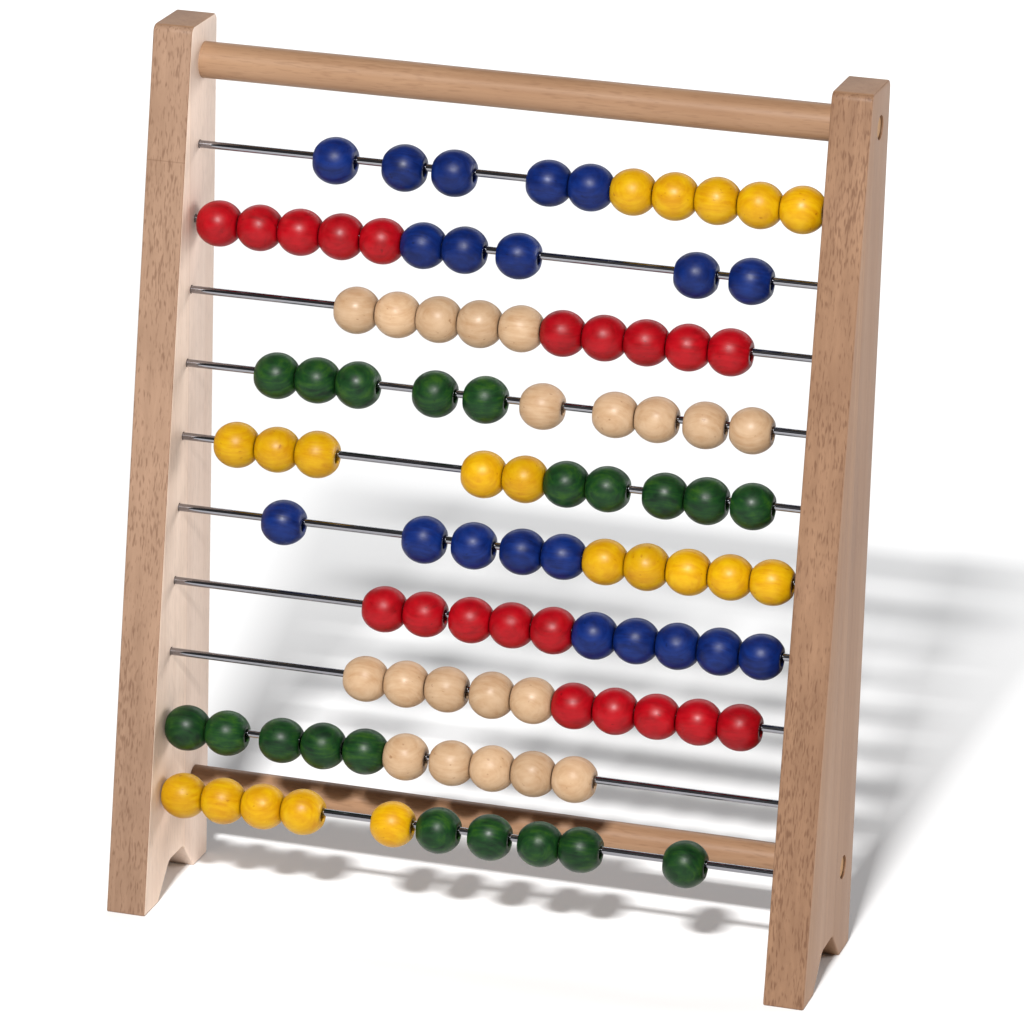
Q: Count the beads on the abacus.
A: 100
